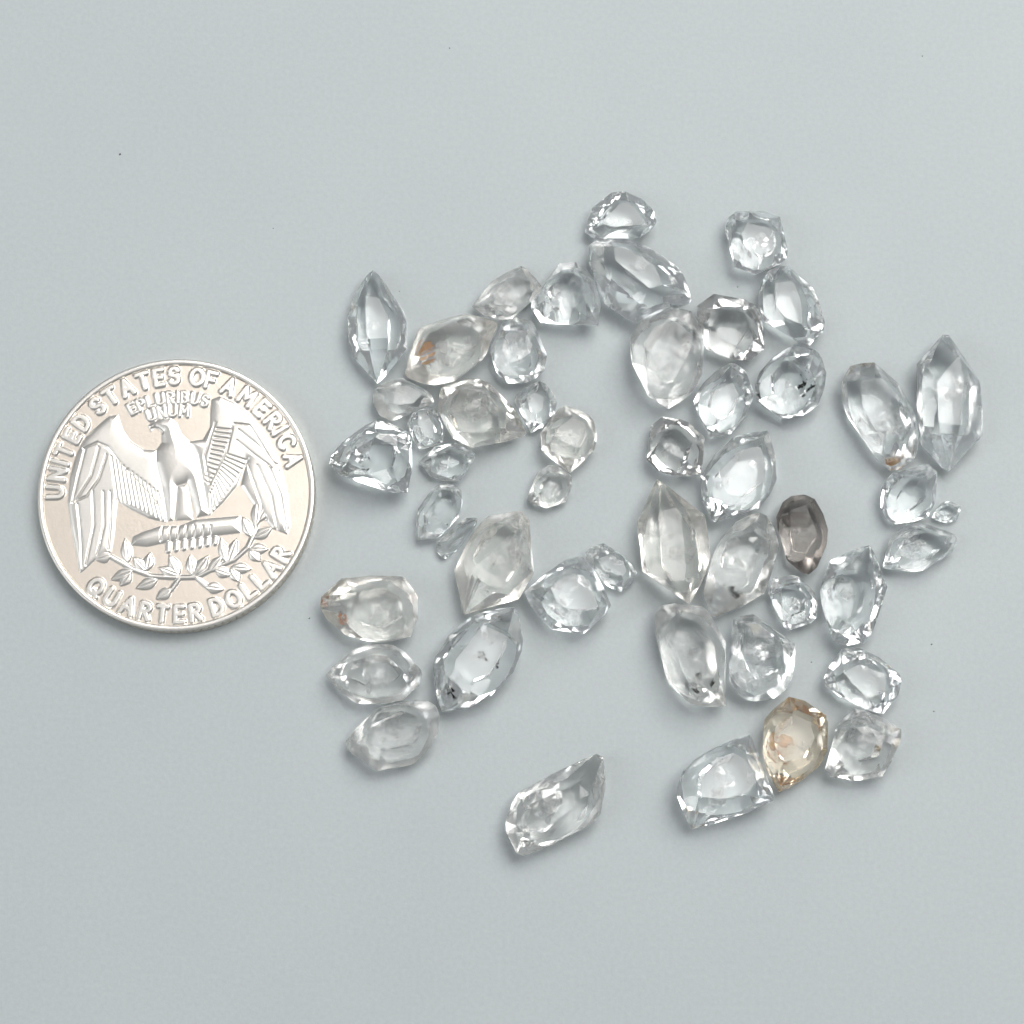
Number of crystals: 49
